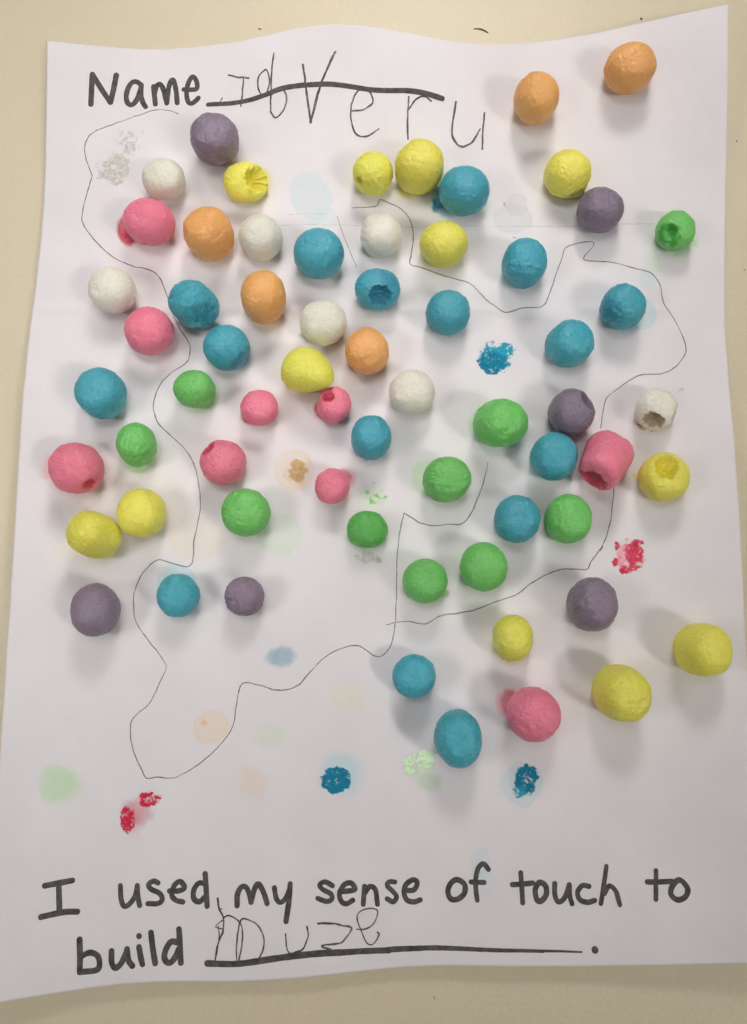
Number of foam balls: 65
